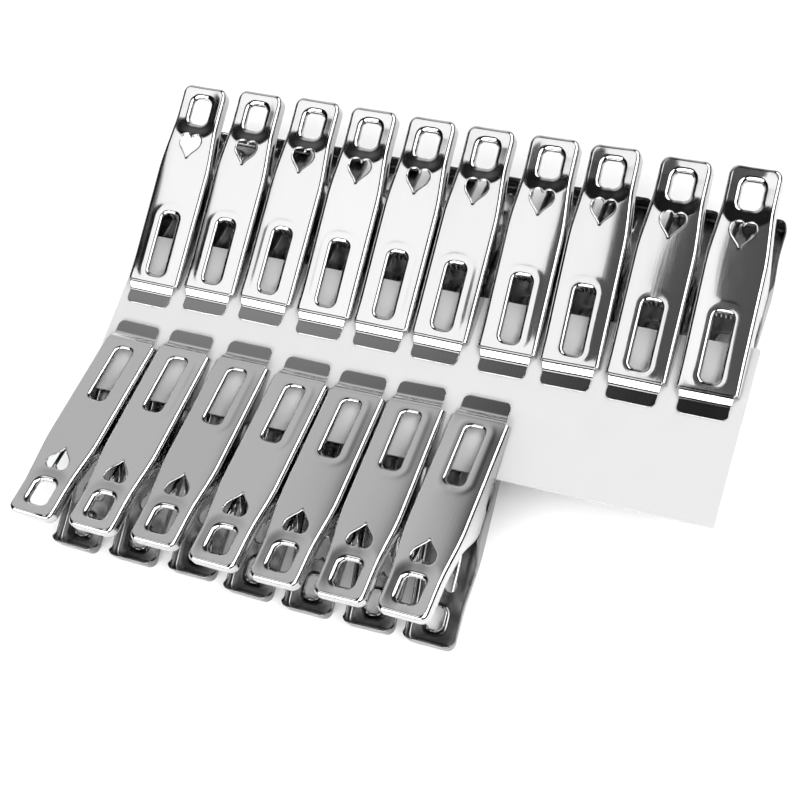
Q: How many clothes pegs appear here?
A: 17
